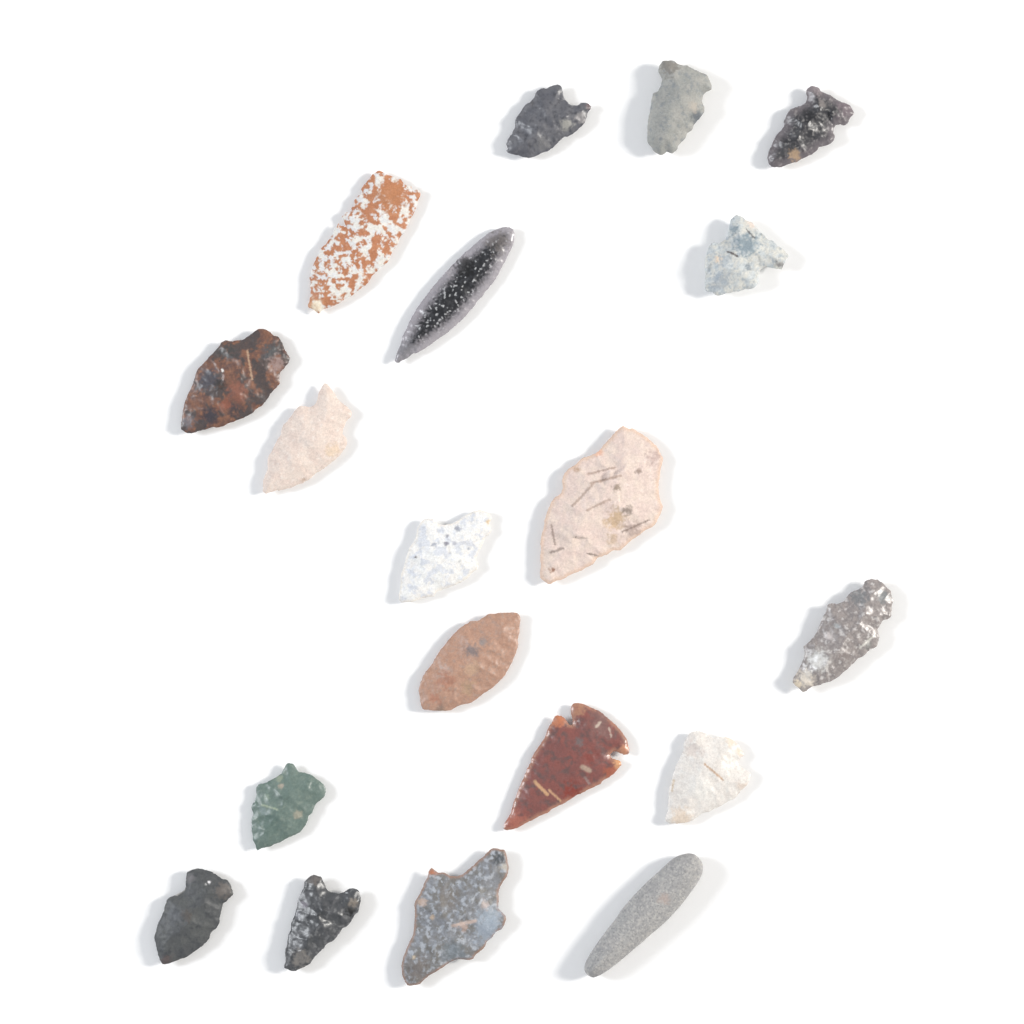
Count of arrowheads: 18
